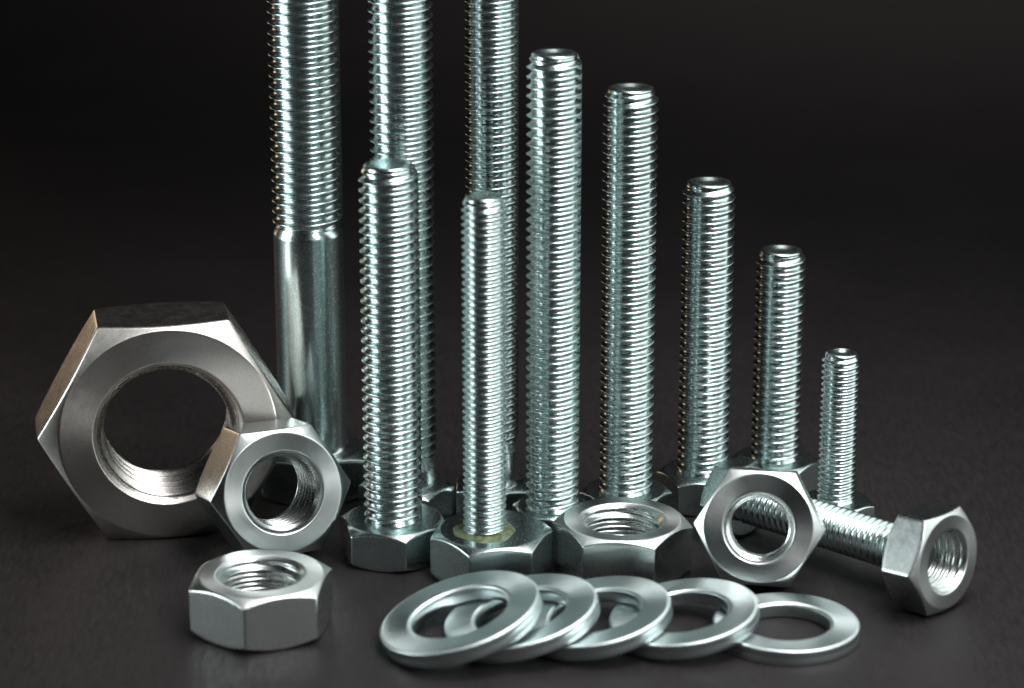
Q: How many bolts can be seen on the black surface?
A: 11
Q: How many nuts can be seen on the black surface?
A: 6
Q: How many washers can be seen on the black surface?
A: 5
